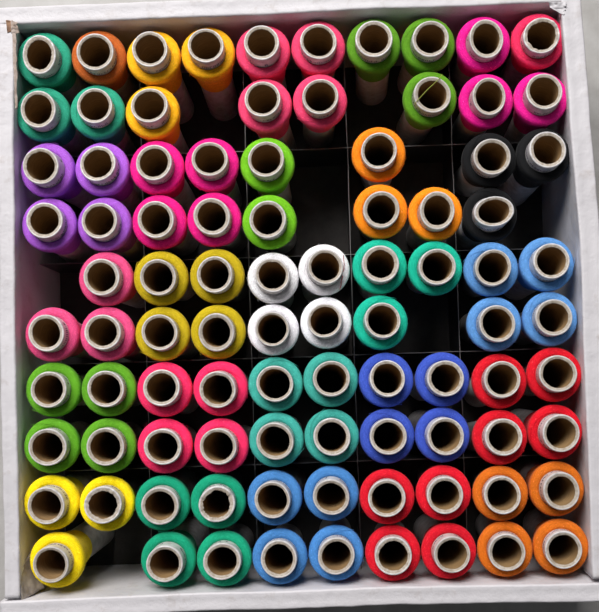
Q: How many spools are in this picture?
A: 91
